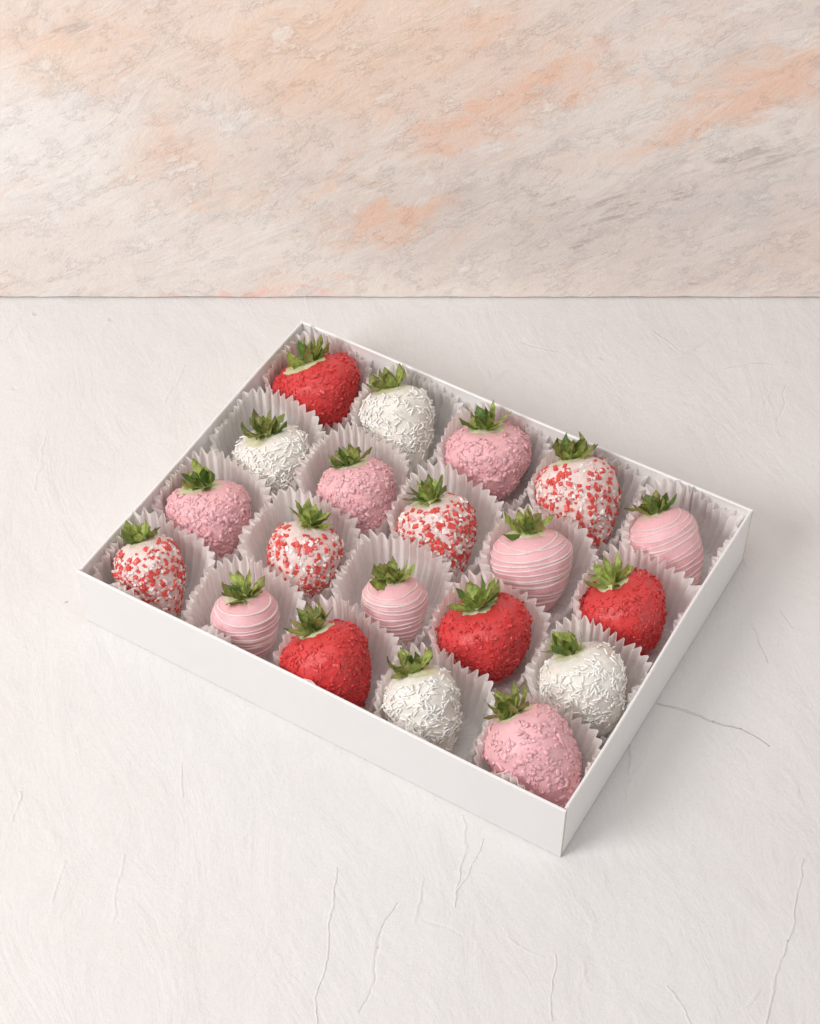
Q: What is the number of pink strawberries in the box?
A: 8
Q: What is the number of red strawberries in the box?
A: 4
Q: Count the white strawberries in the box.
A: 4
